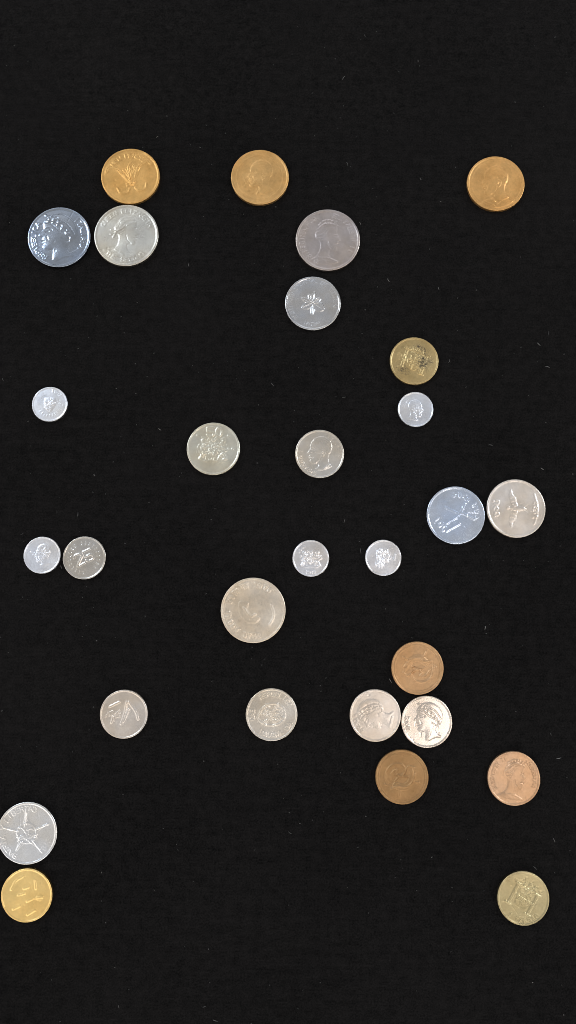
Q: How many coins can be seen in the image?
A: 29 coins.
